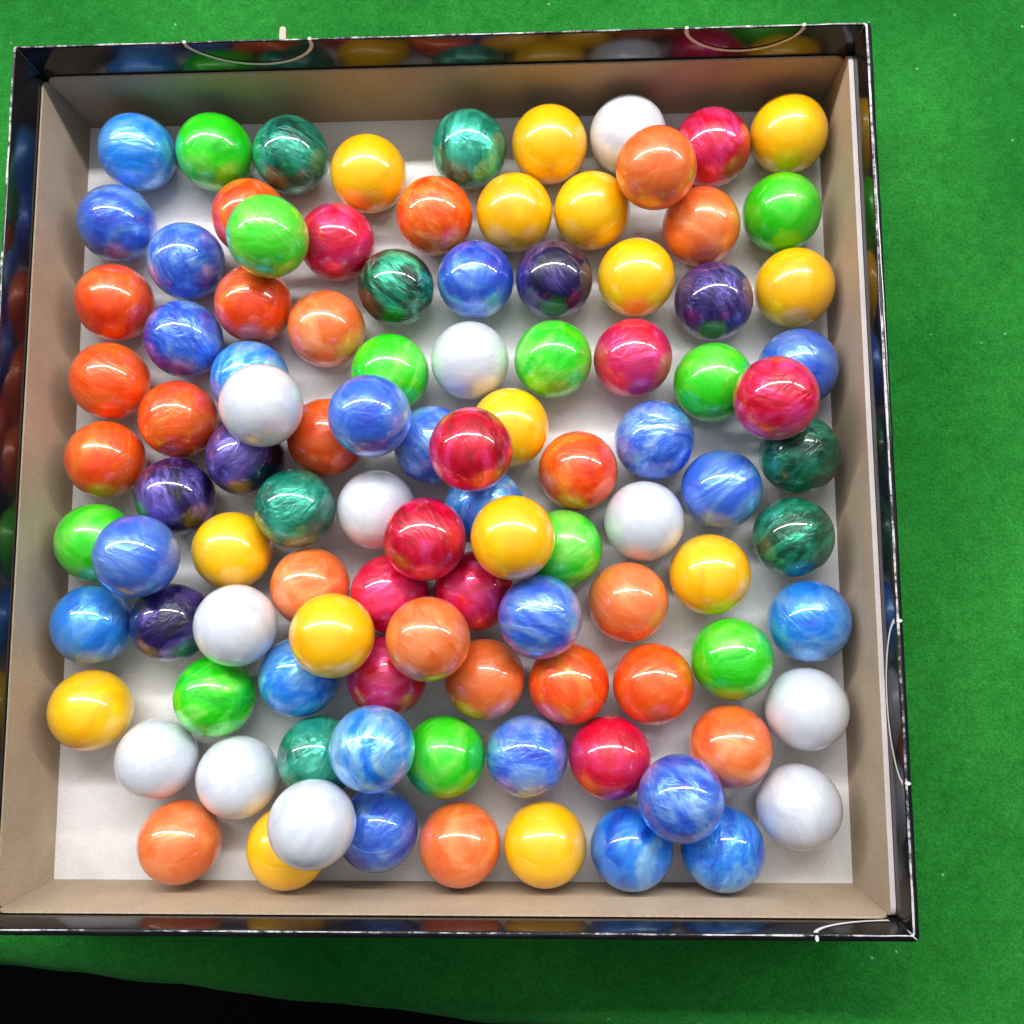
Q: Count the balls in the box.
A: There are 103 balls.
